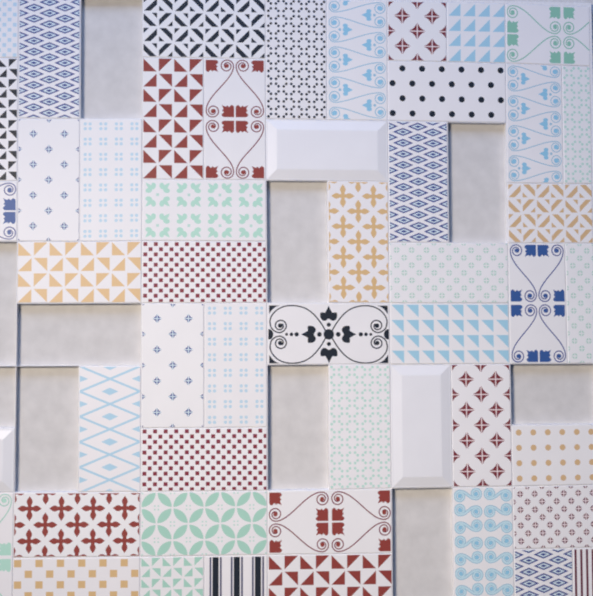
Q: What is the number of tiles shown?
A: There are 50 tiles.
